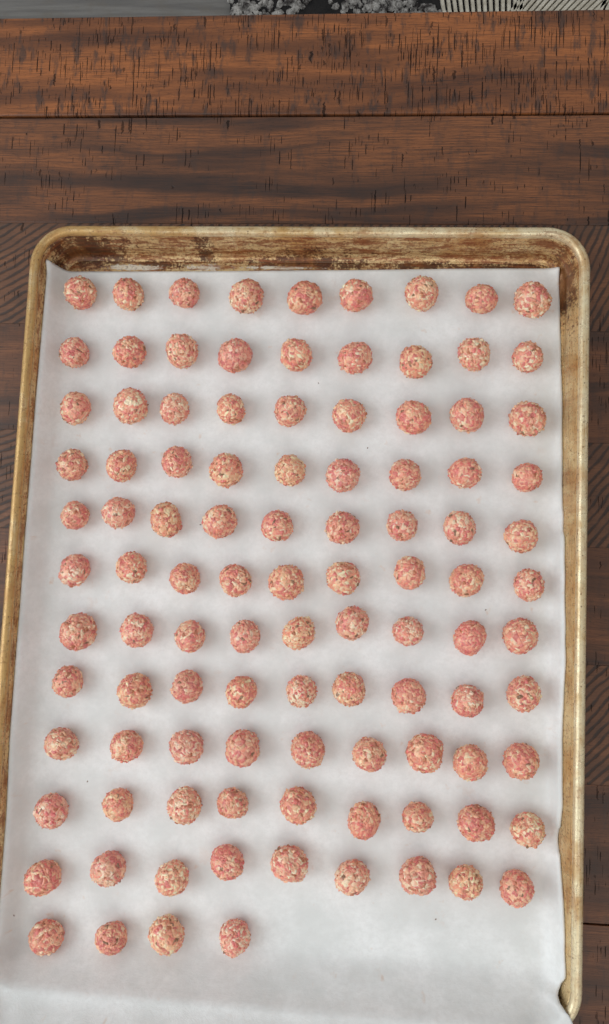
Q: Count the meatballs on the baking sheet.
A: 103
